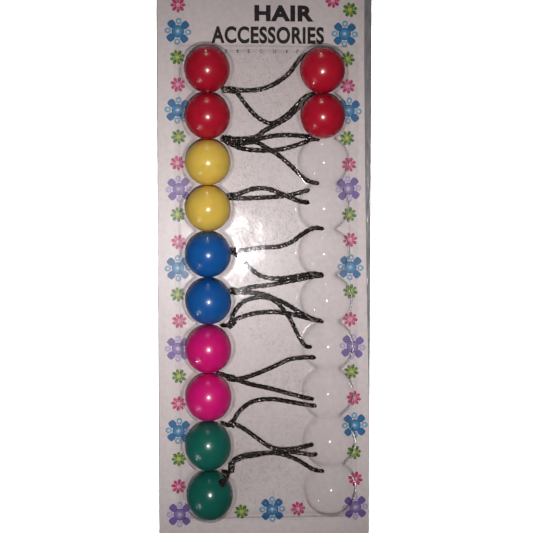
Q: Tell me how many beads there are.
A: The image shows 12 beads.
